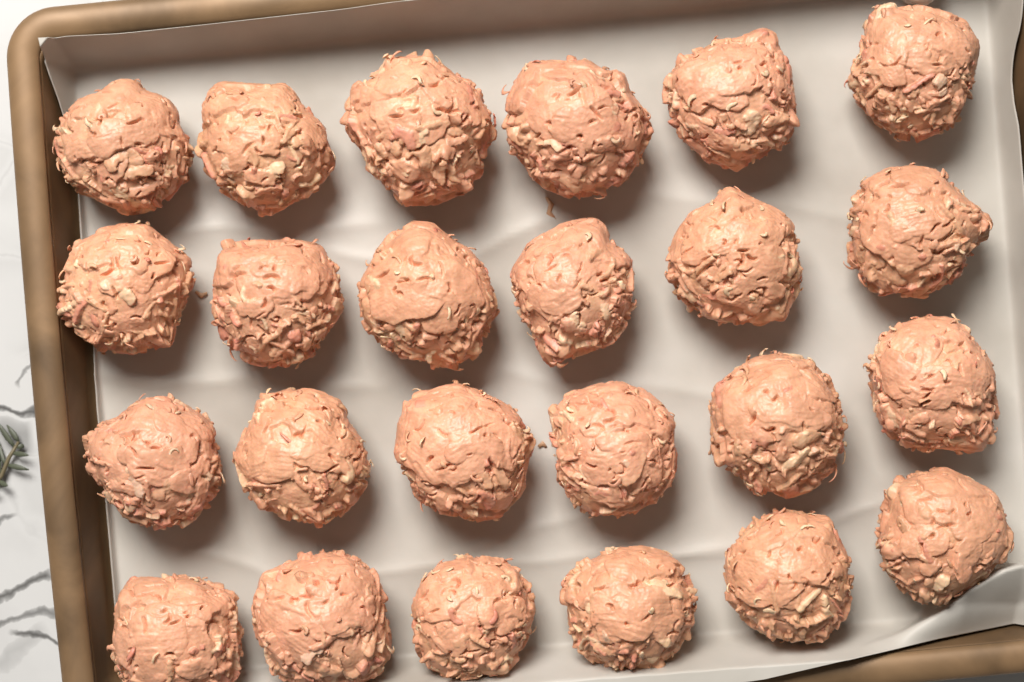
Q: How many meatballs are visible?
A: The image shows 24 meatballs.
